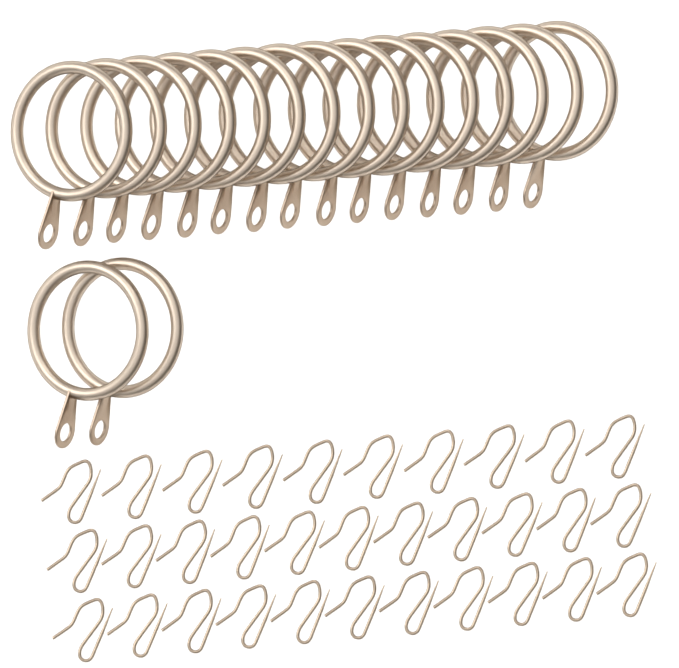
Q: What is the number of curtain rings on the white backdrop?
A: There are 17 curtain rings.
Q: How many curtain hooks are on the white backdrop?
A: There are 32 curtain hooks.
